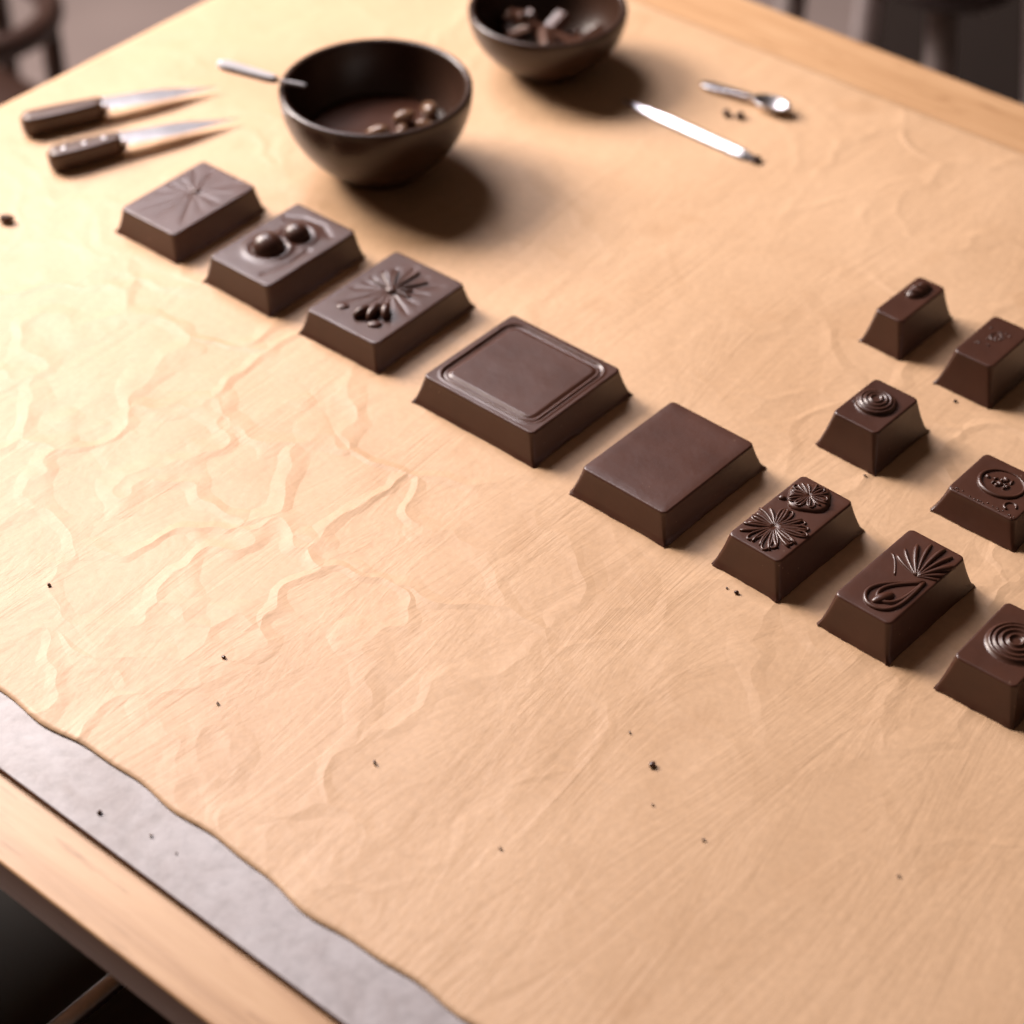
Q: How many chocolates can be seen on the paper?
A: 12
